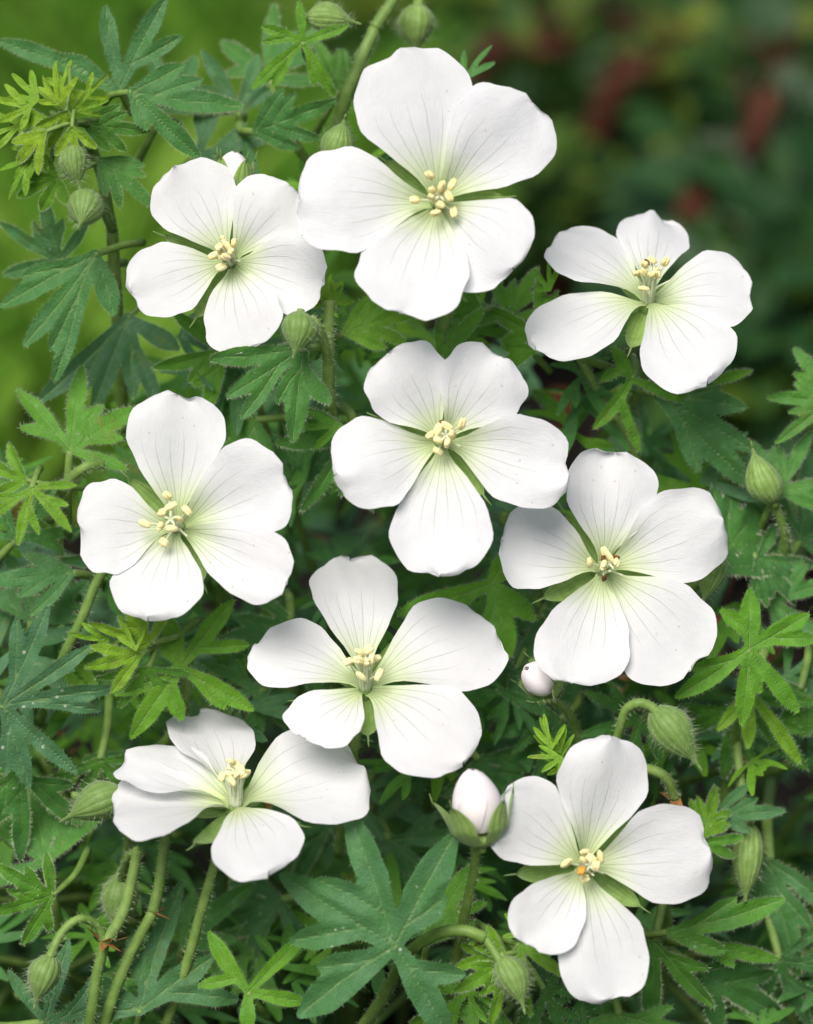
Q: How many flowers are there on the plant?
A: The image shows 9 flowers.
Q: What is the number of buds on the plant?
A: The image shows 17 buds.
